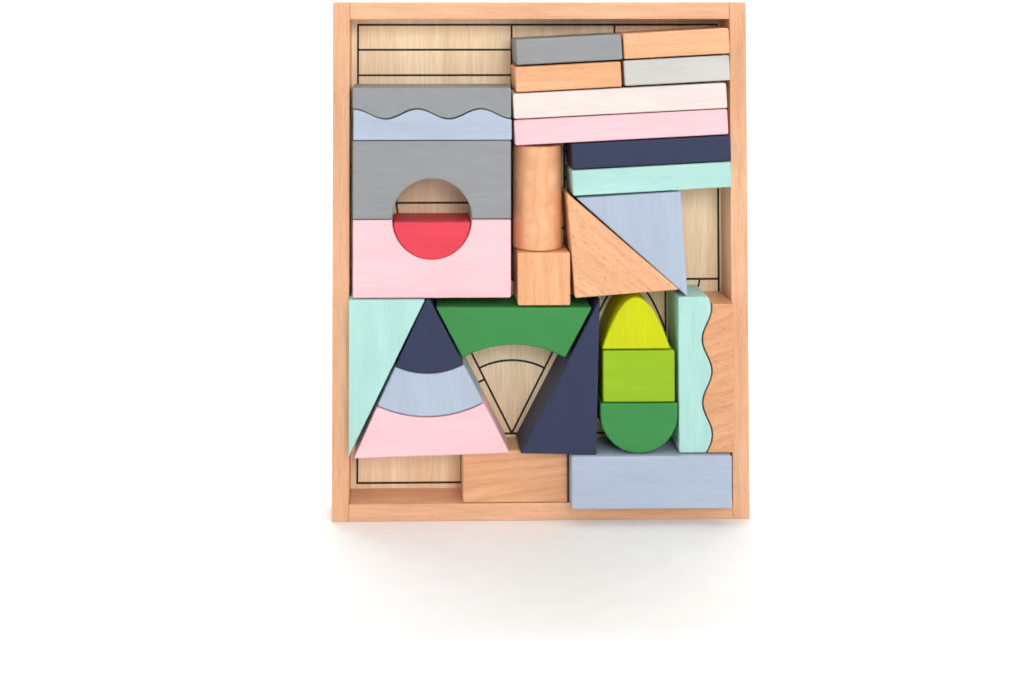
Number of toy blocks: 30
